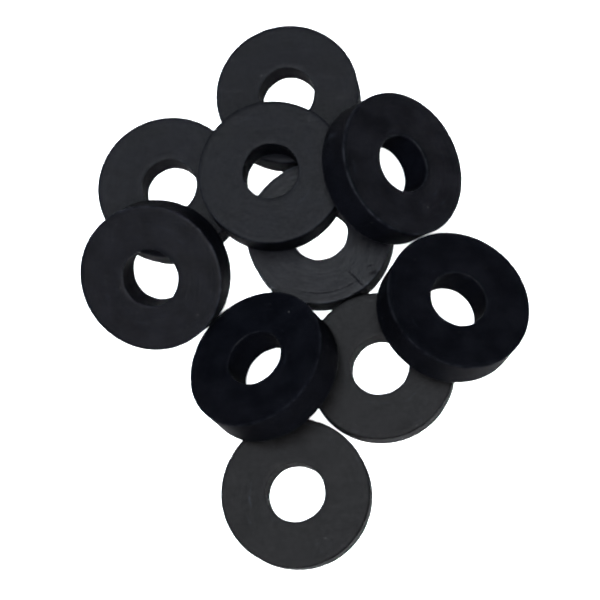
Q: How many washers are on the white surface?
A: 10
